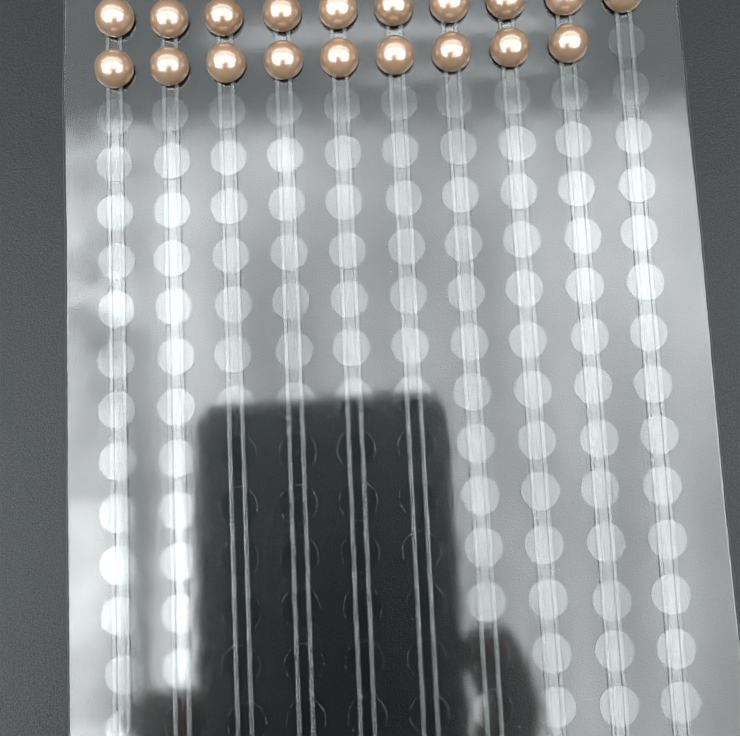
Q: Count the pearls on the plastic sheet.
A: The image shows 19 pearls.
